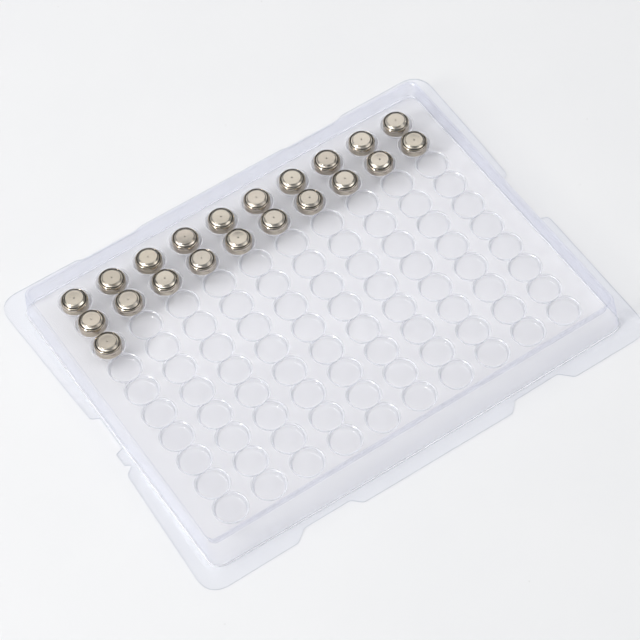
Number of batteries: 21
